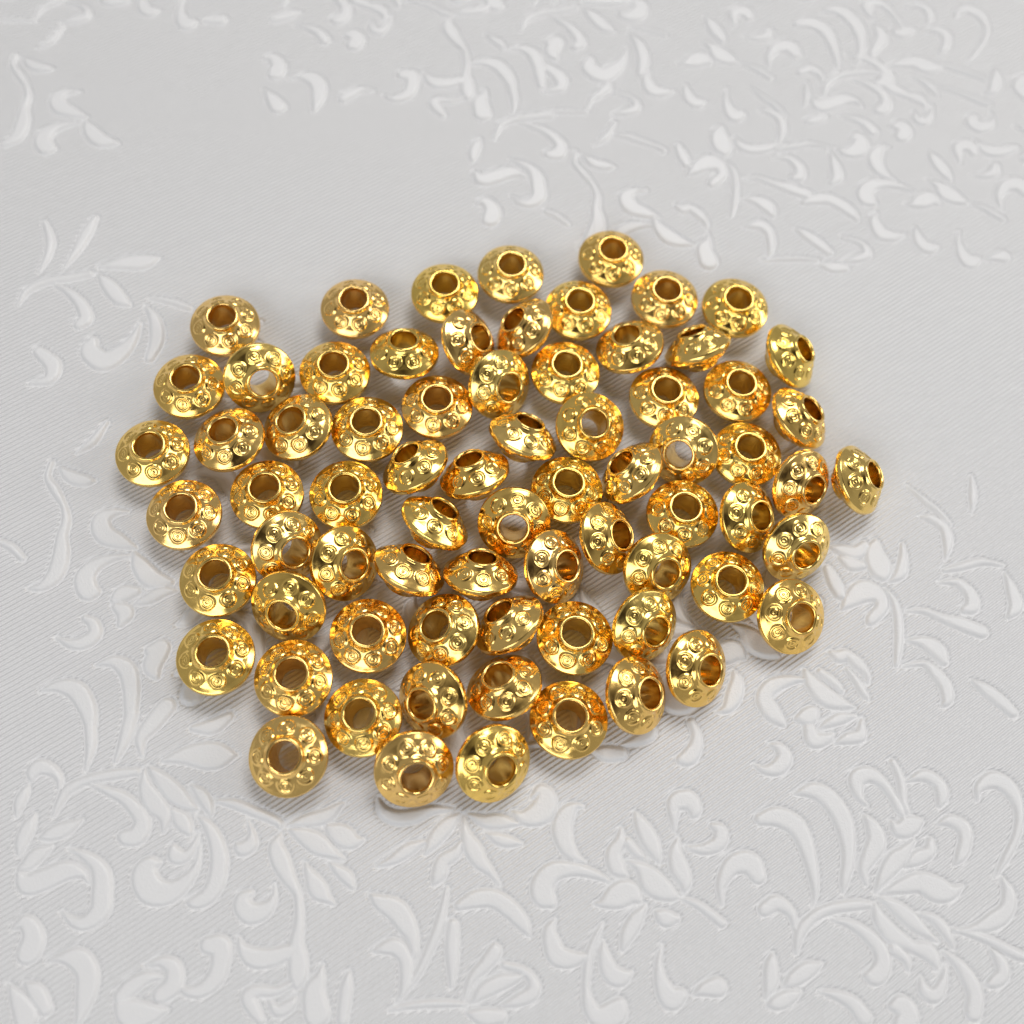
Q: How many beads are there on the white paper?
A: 72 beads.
